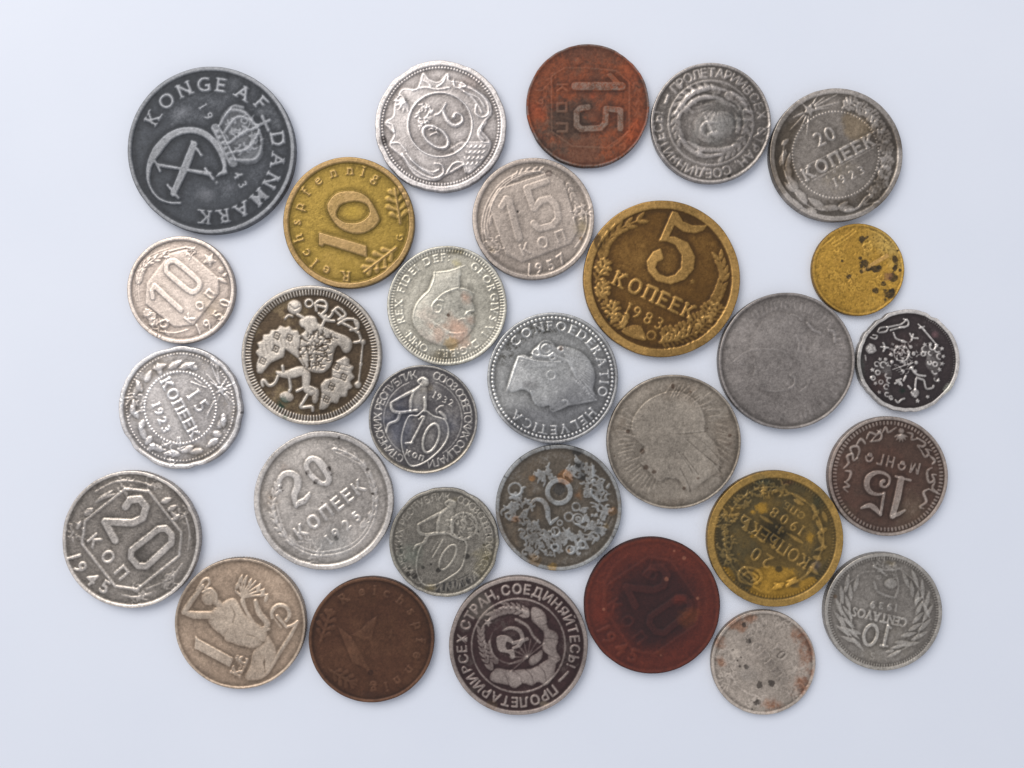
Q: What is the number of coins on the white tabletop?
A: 30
